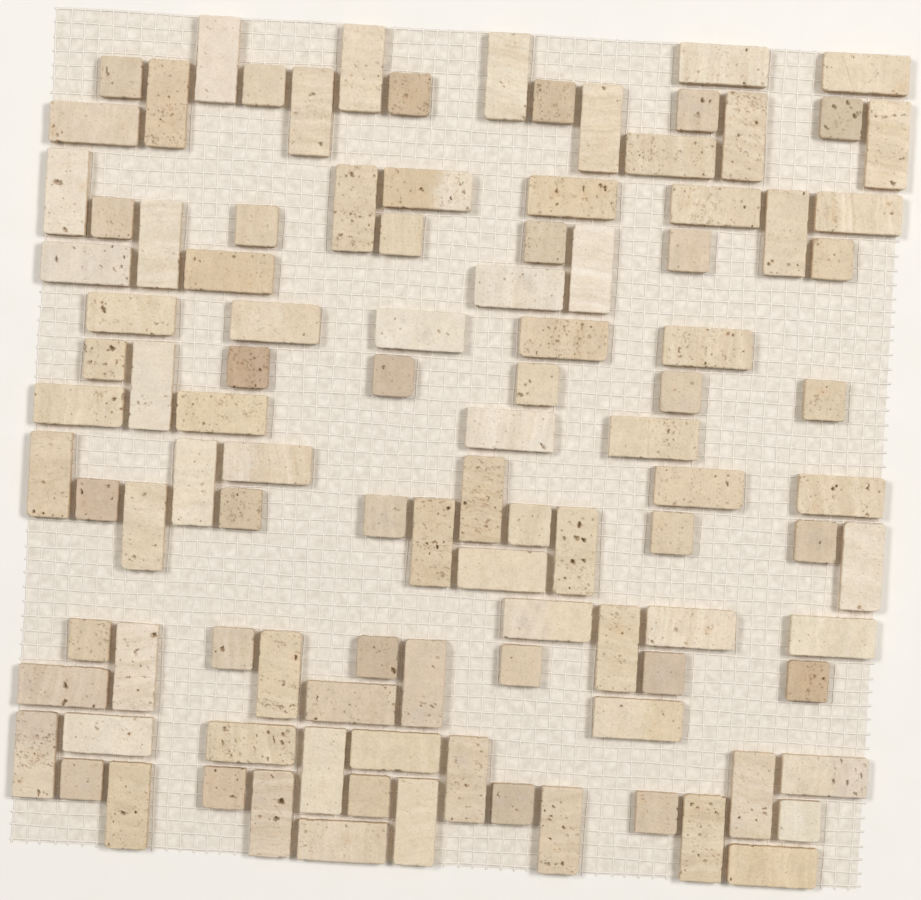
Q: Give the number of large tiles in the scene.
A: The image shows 70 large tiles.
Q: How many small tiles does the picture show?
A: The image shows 36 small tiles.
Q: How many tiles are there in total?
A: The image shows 106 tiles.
